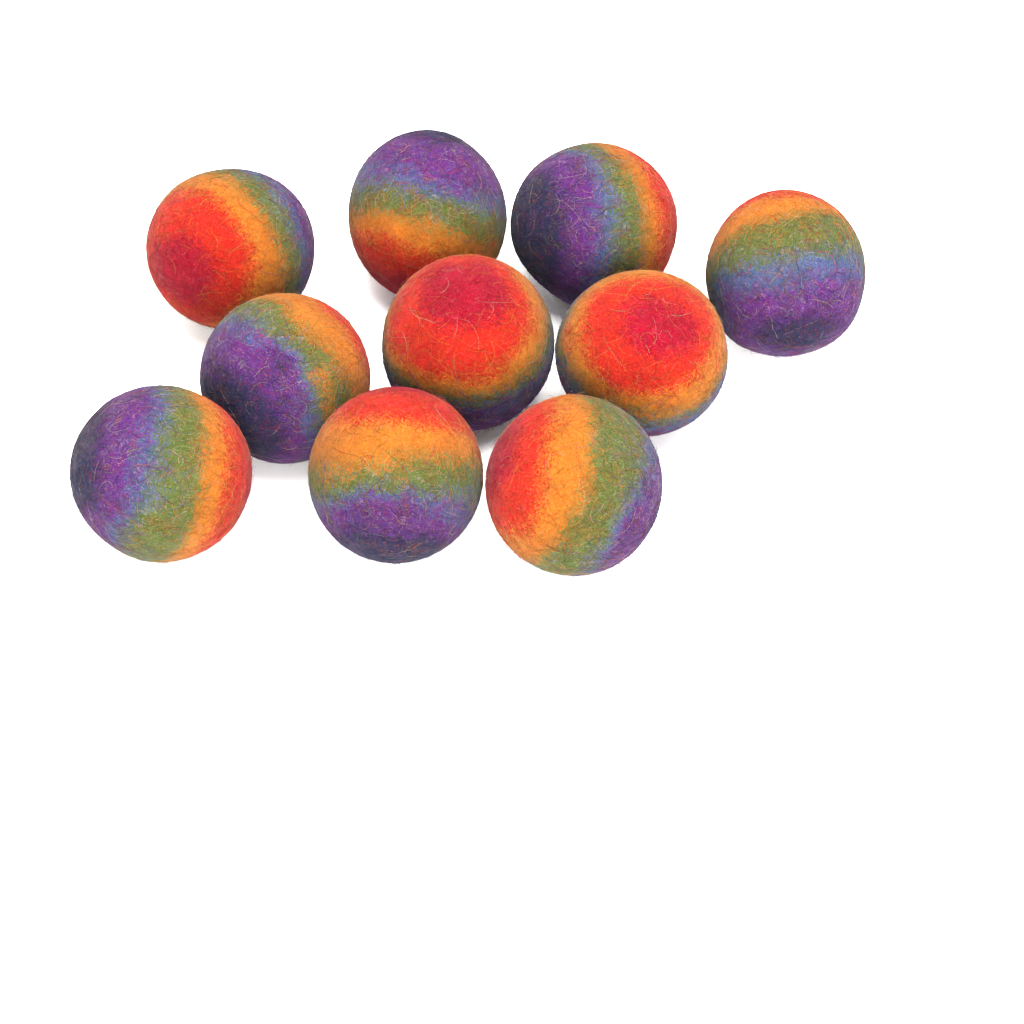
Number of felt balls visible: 10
